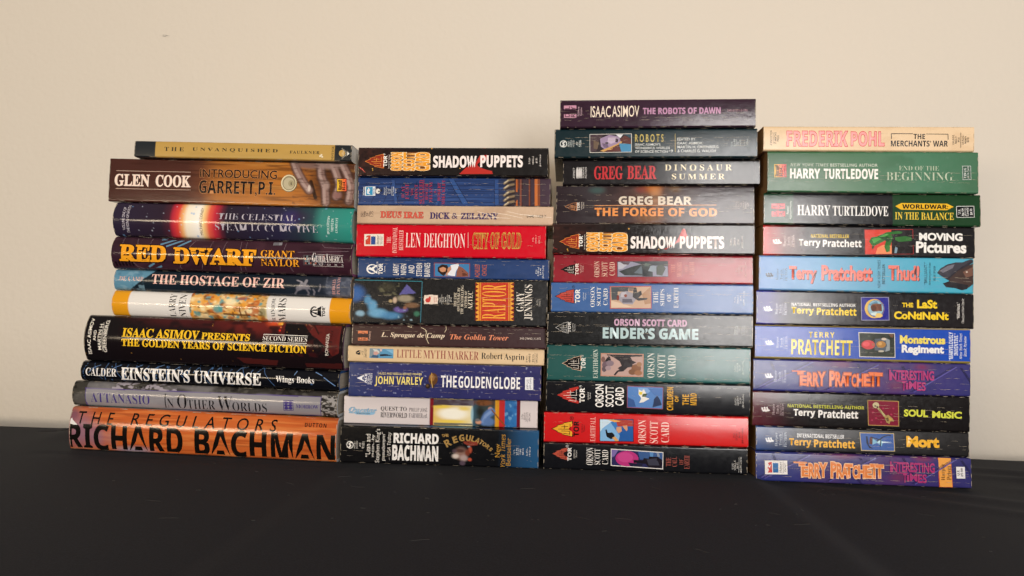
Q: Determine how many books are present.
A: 44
